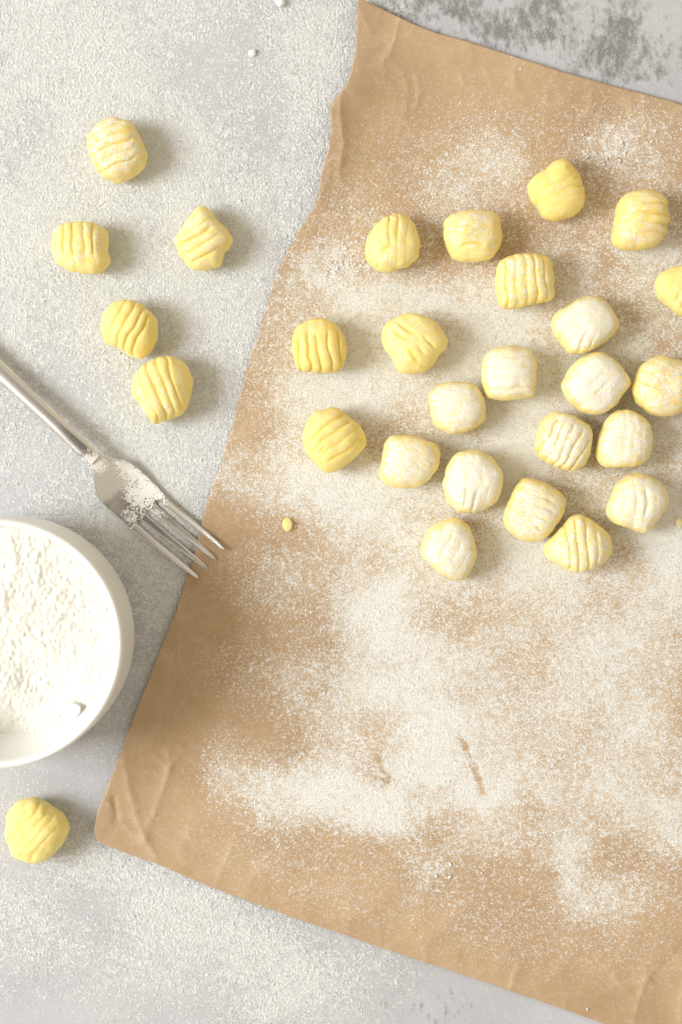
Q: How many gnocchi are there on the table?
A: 28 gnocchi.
